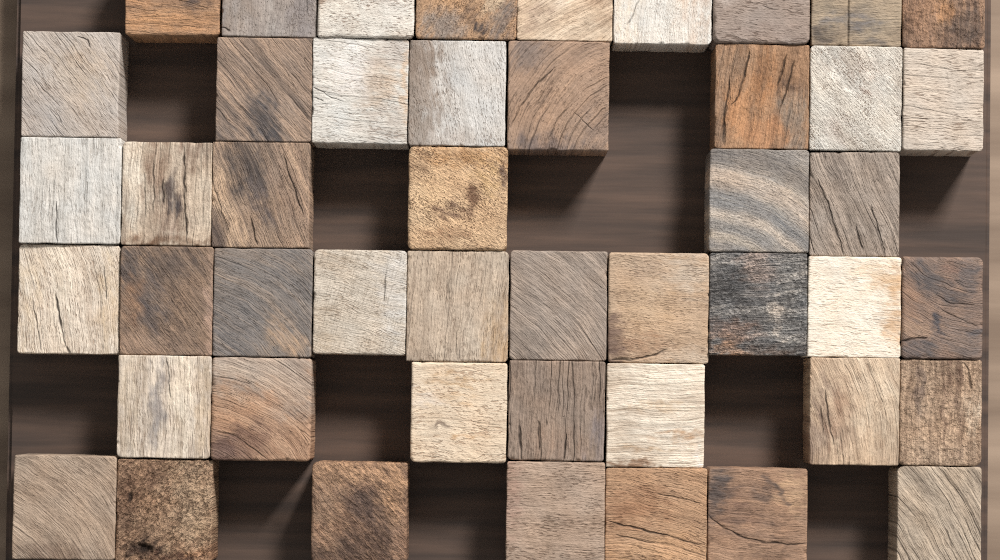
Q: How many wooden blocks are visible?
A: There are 47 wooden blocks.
